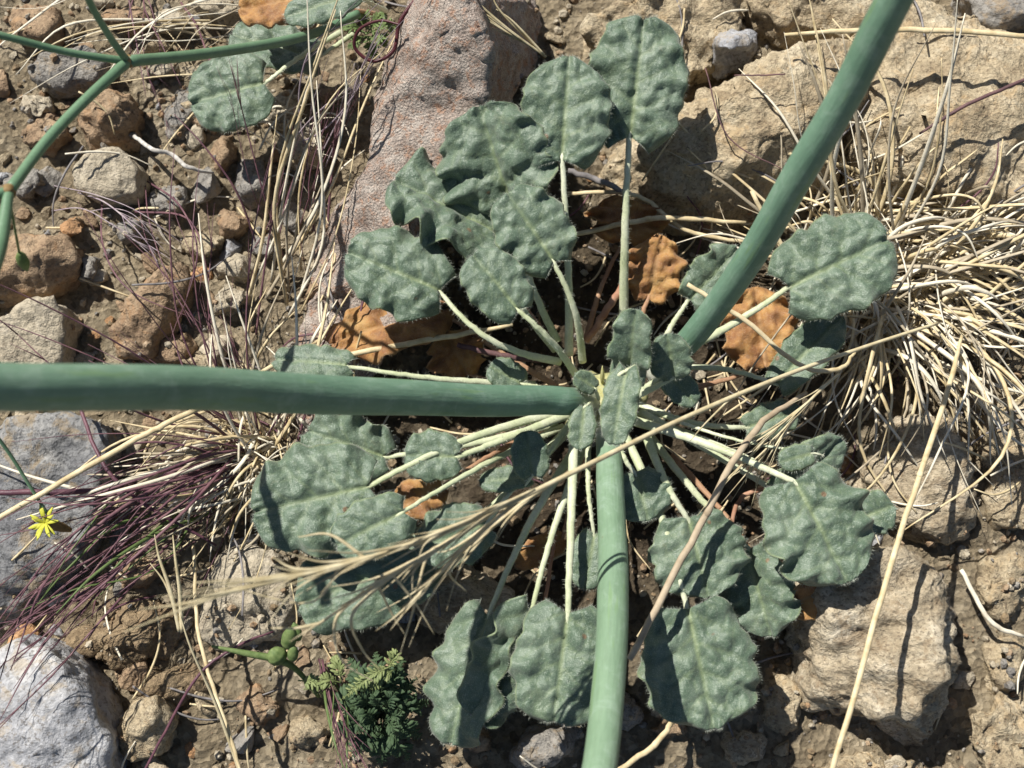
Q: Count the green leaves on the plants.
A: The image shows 42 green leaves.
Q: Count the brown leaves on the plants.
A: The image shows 9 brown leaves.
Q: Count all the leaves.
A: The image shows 51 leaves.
